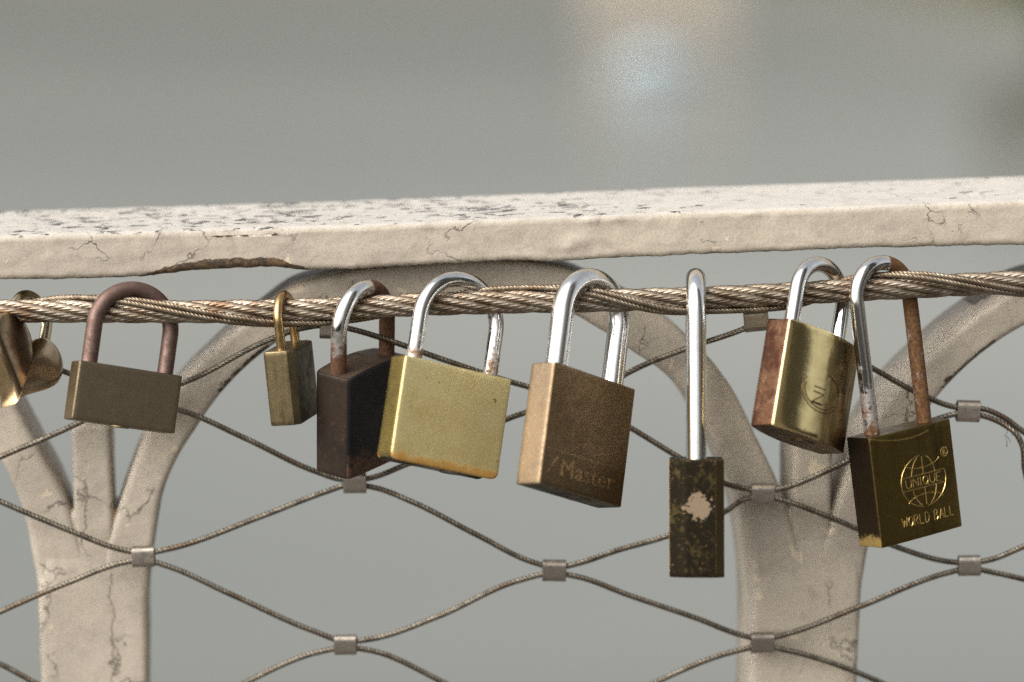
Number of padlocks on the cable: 9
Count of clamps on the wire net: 10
